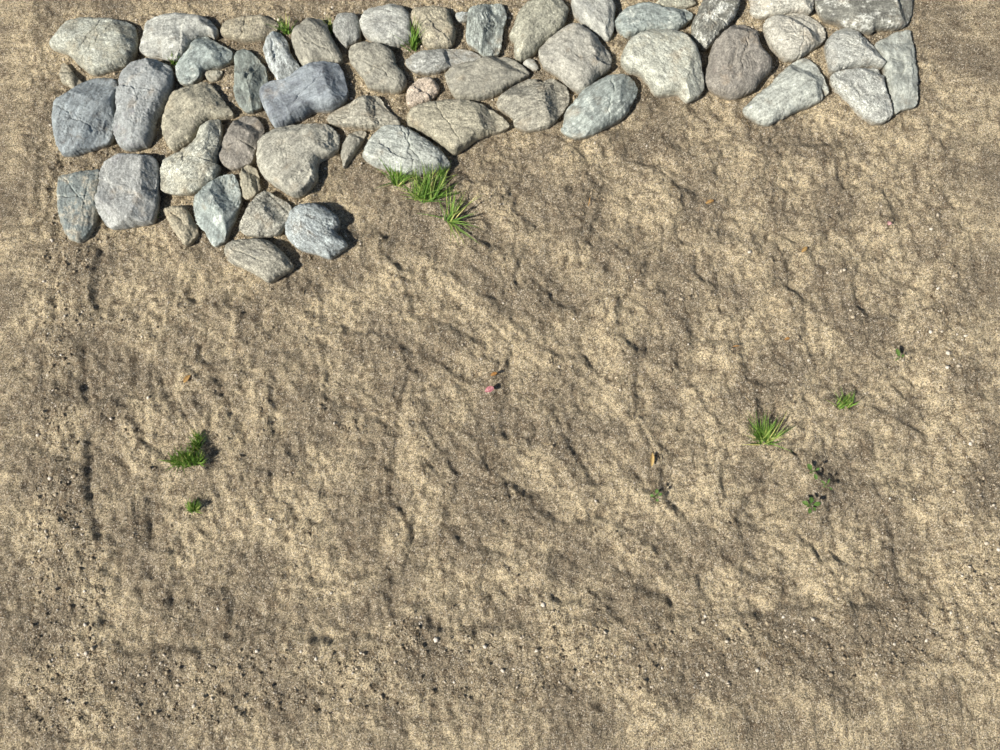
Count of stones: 55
